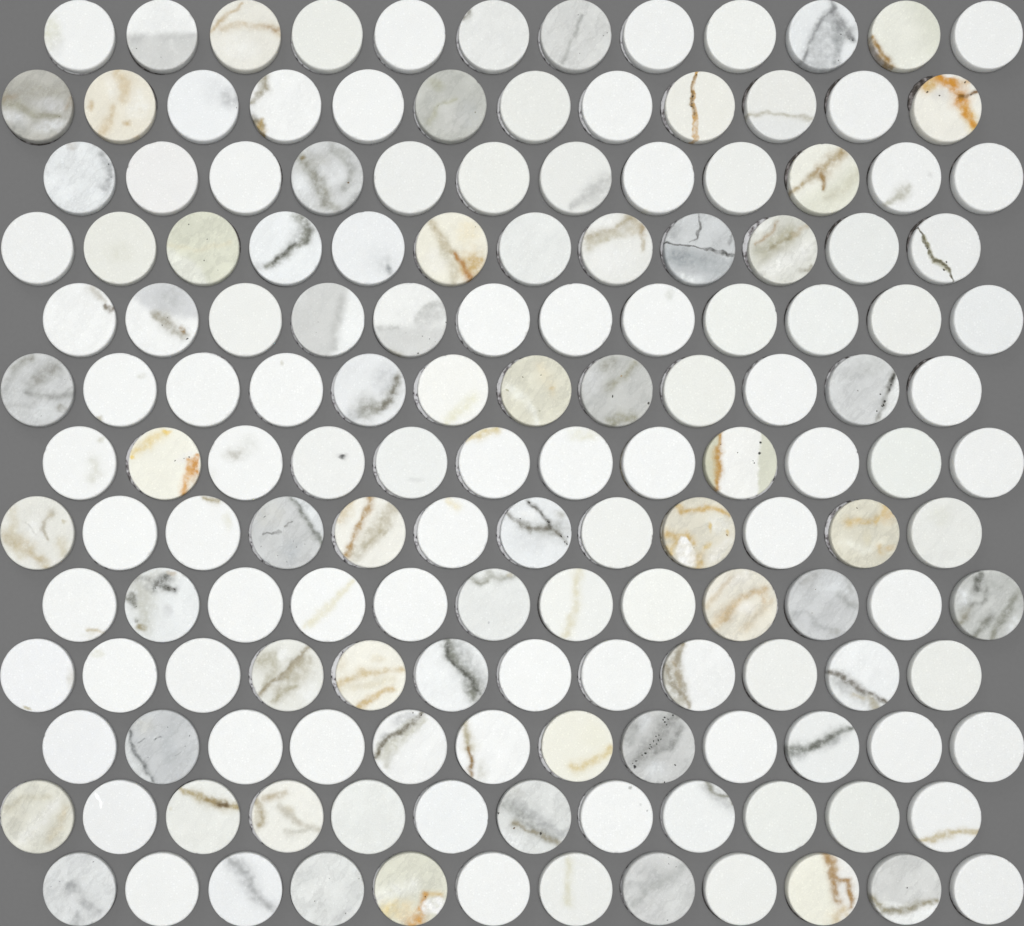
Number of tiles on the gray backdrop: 156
